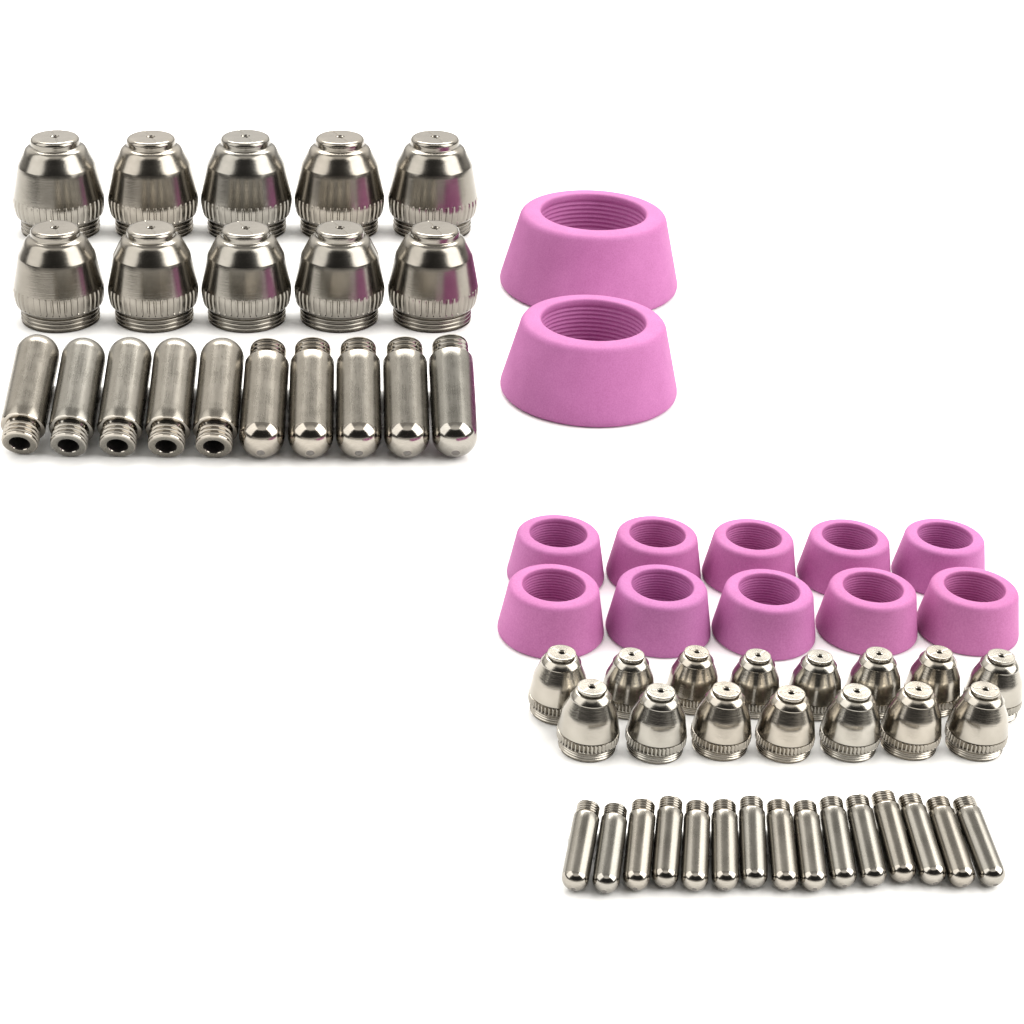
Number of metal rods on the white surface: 25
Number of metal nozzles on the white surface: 25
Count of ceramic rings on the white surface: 12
